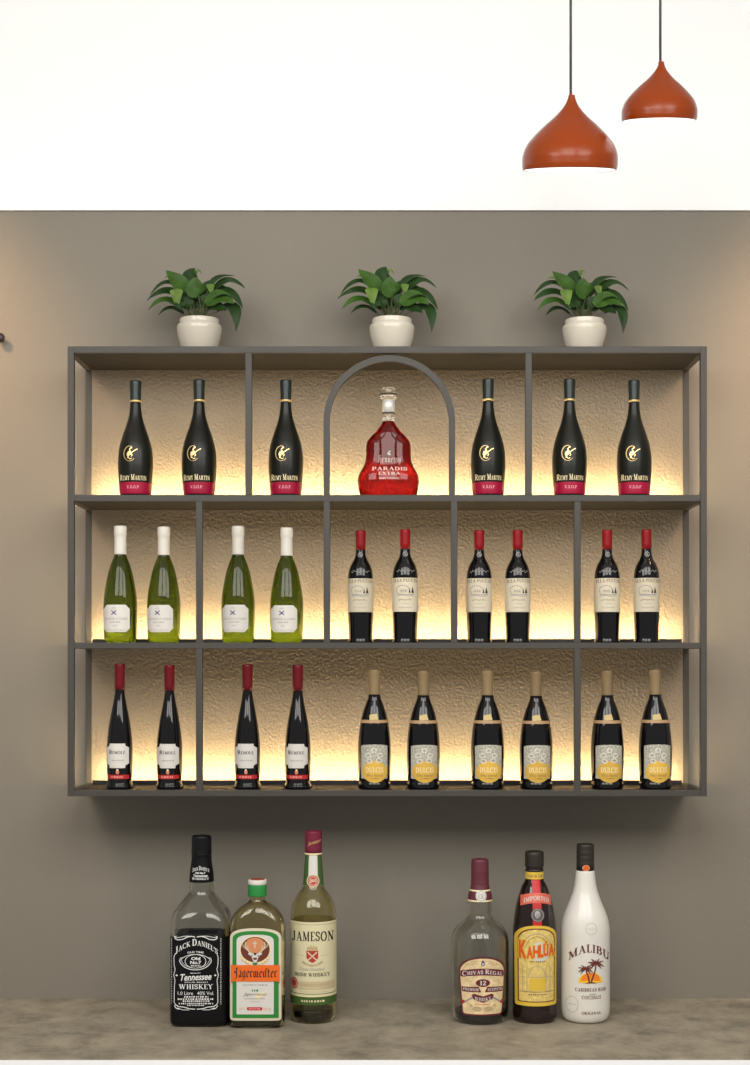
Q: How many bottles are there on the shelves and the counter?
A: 33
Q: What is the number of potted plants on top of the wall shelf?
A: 3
